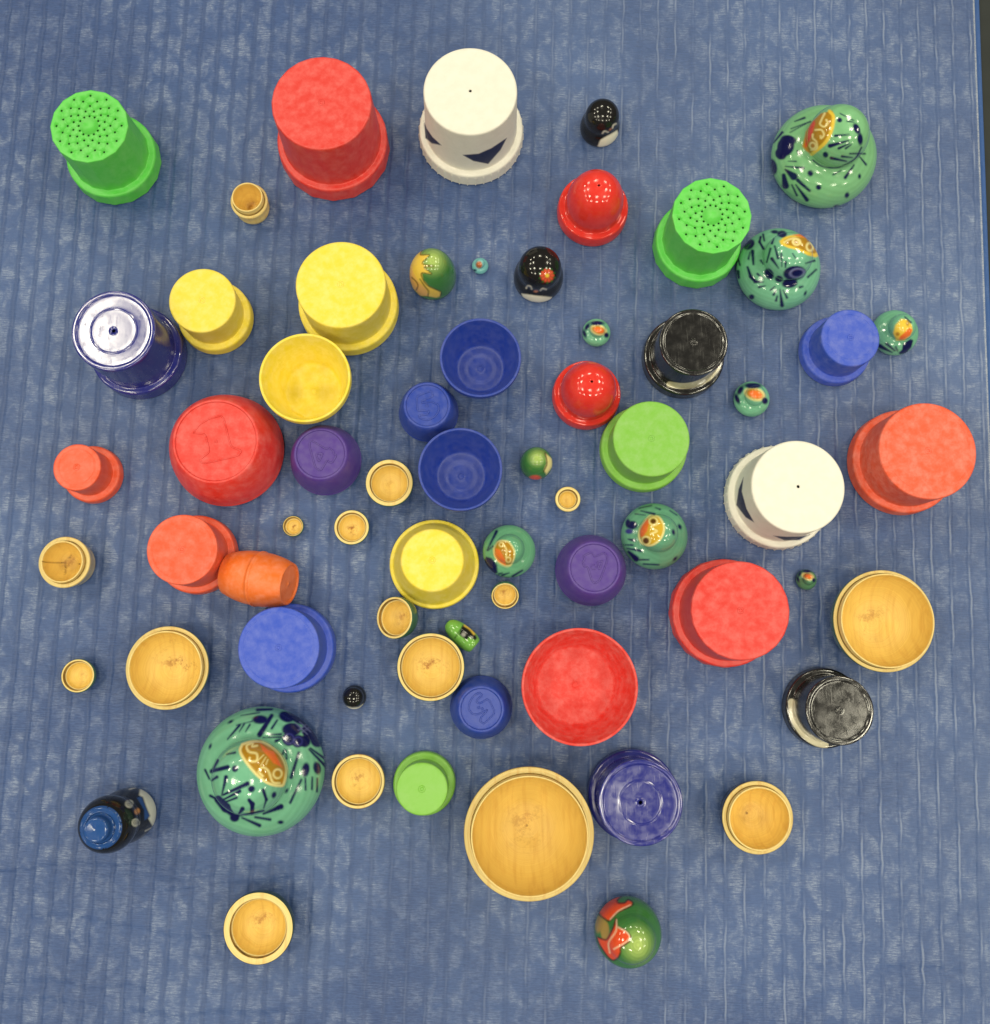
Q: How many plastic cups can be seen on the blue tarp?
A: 32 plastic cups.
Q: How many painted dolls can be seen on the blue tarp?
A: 18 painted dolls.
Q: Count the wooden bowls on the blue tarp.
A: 16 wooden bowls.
